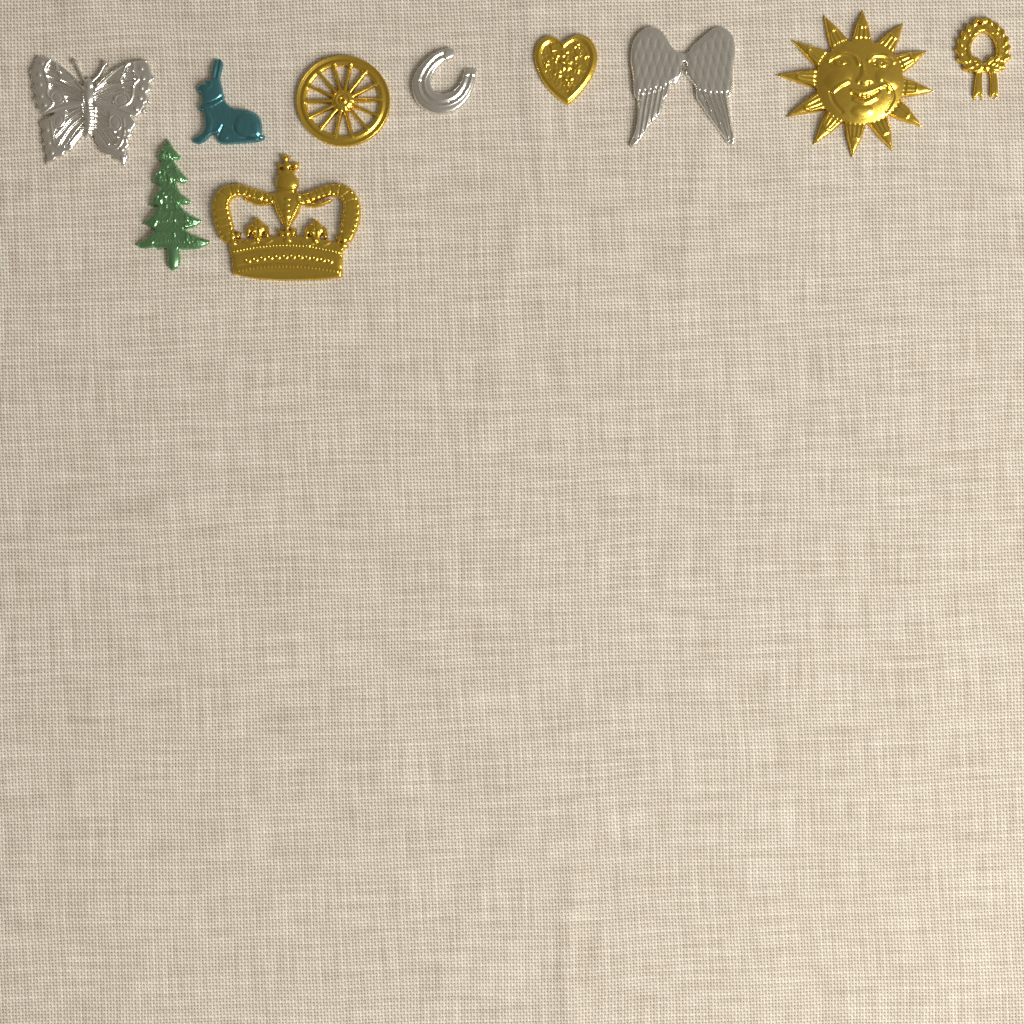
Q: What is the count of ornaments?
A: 10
